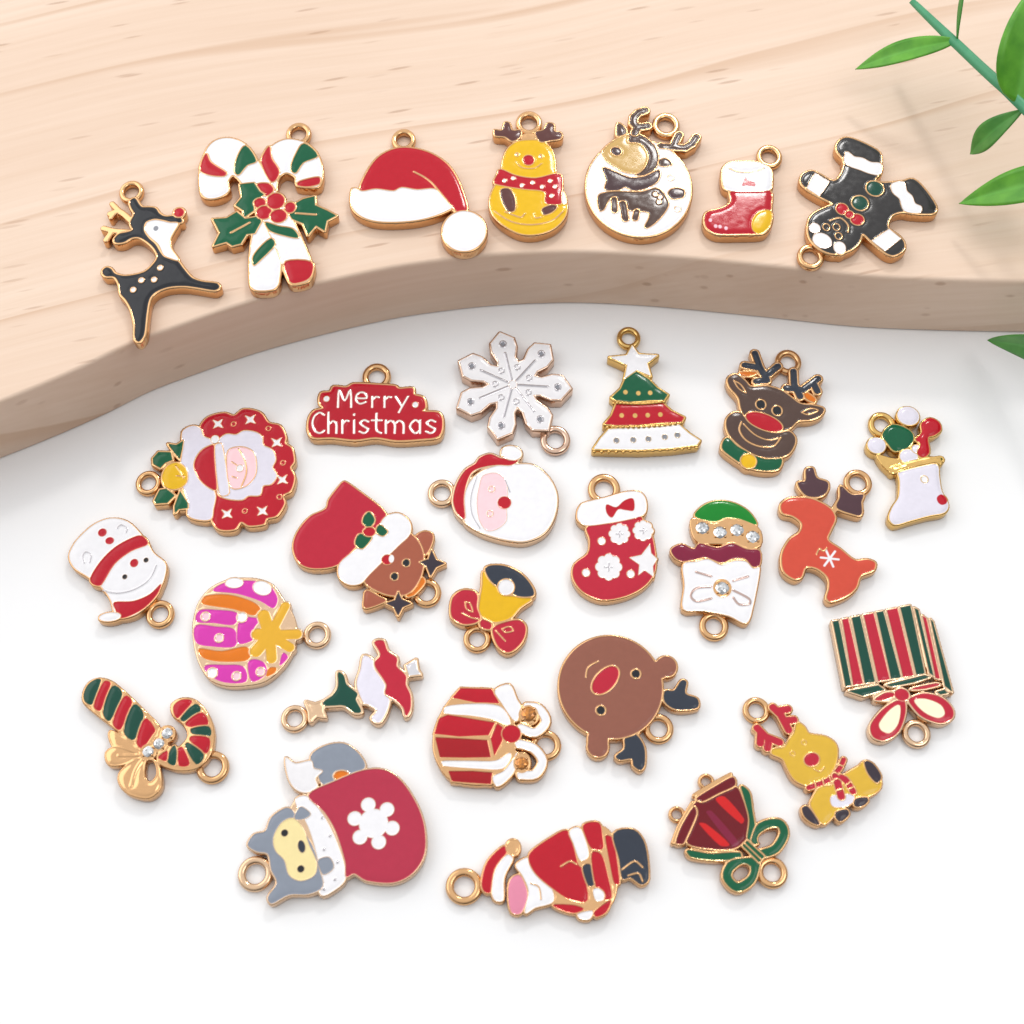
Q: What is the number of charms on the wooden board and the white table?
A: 30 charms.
